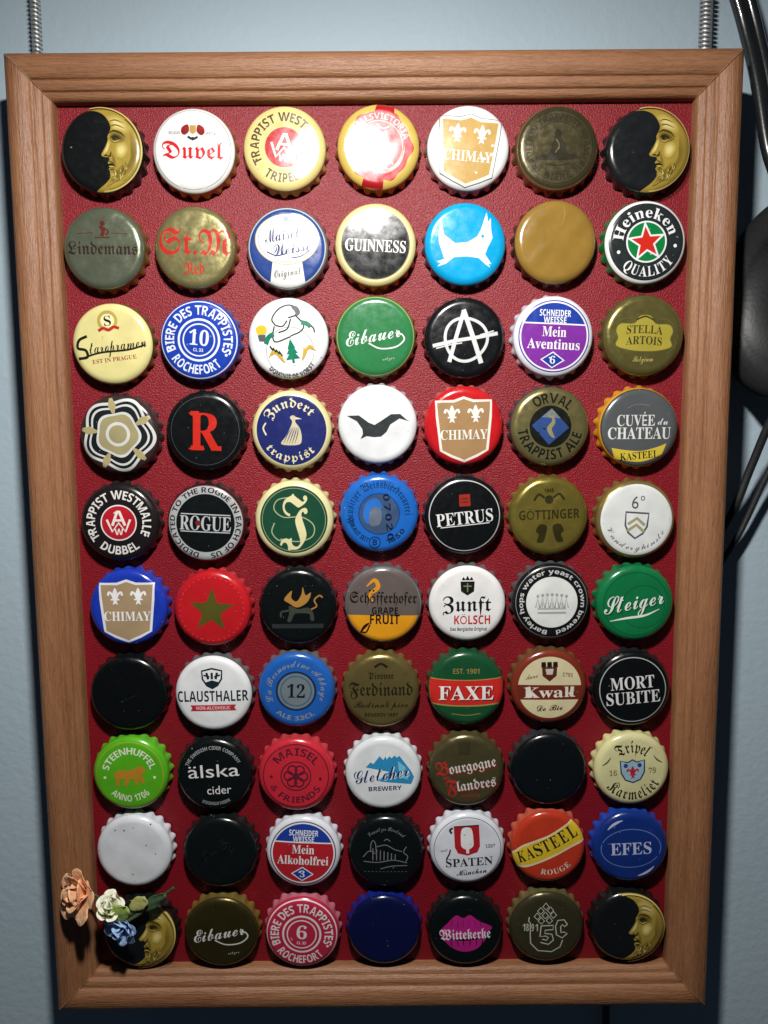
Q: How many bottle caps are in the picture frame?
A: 70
